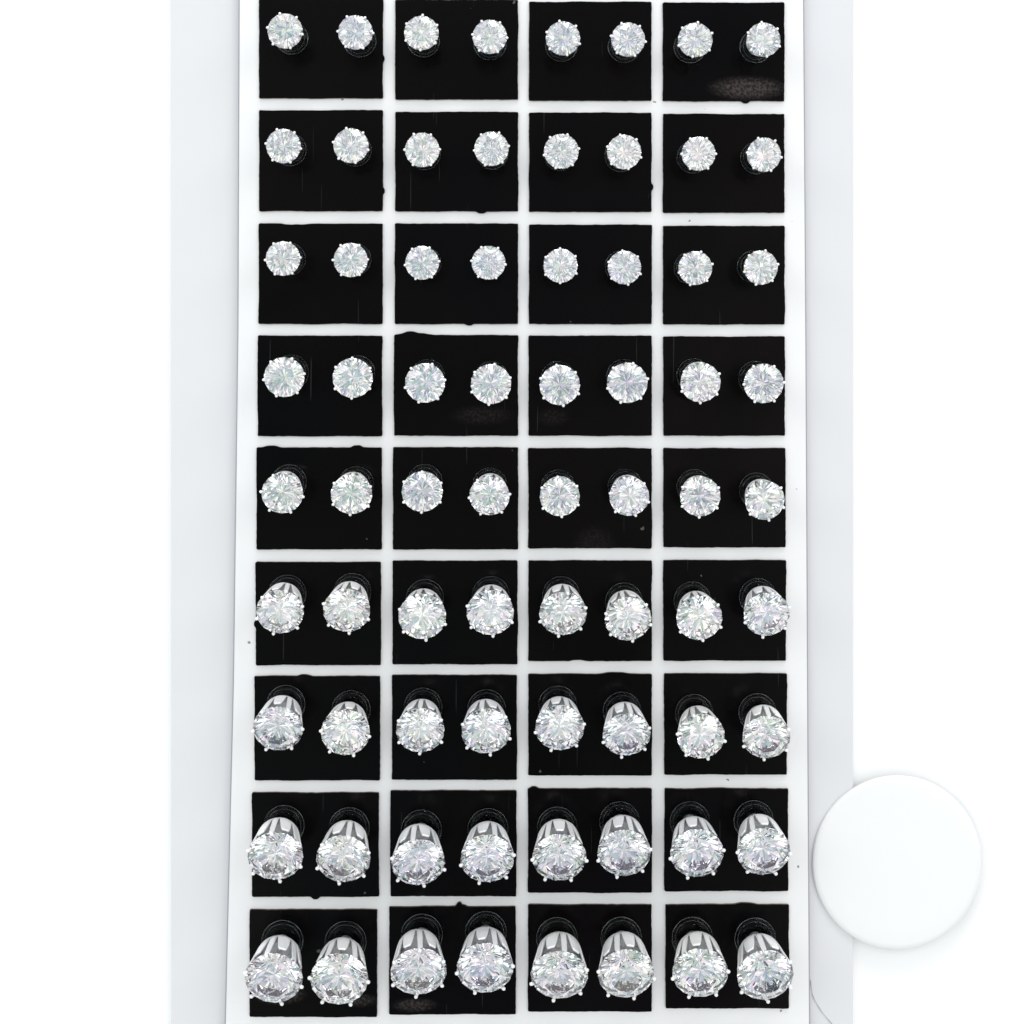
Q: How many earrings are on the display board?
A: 72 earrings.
